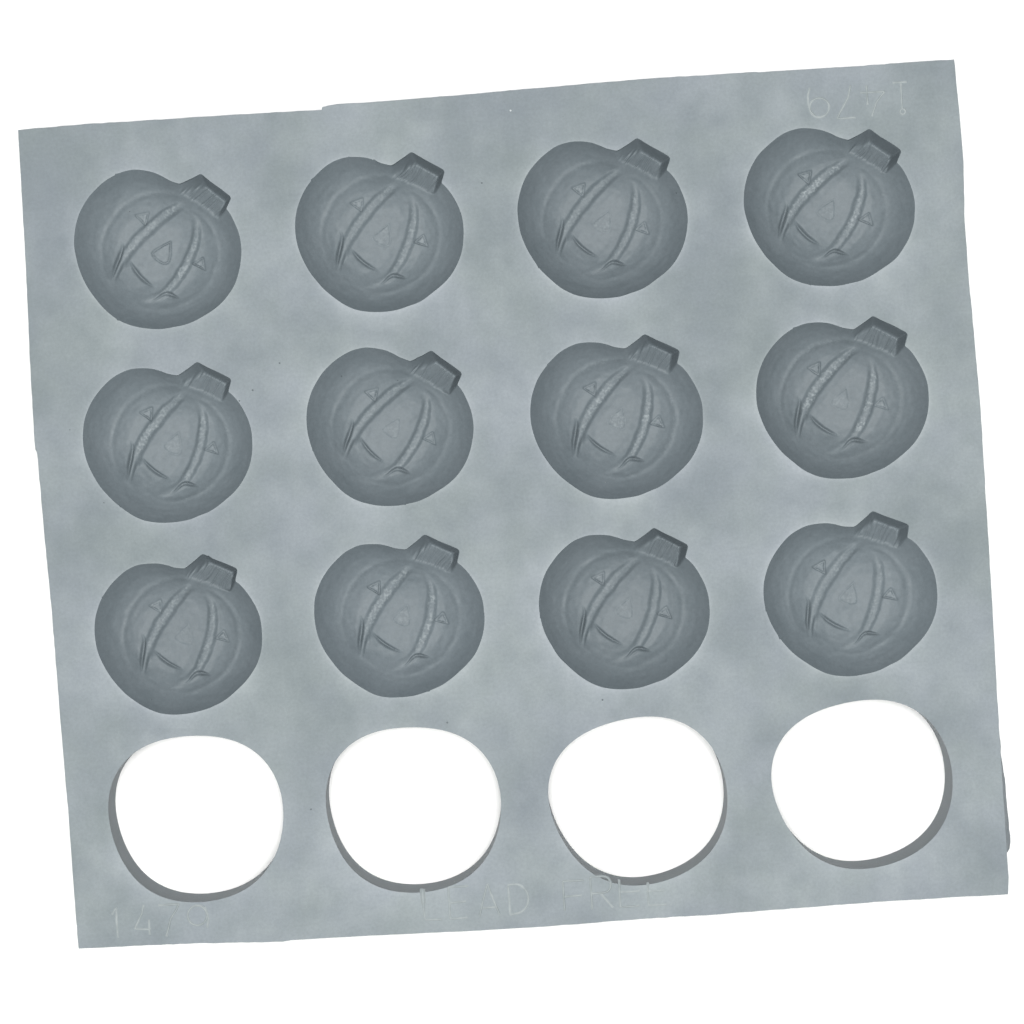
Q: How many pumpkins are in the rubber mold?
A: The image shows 12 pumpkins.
